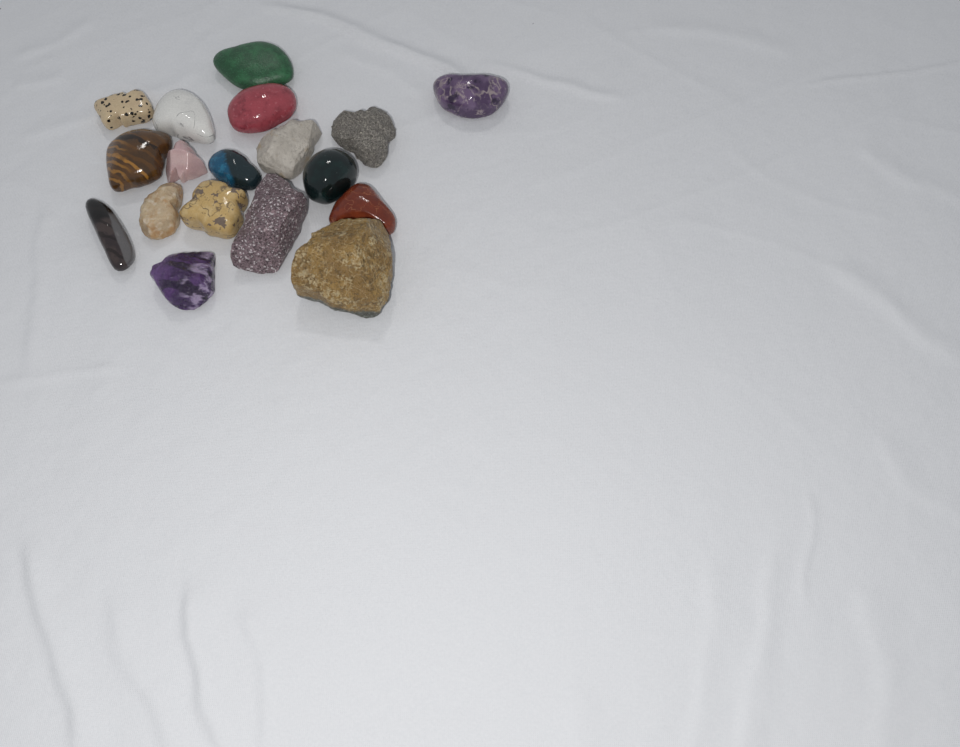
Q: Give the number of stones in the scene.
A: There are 18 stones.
